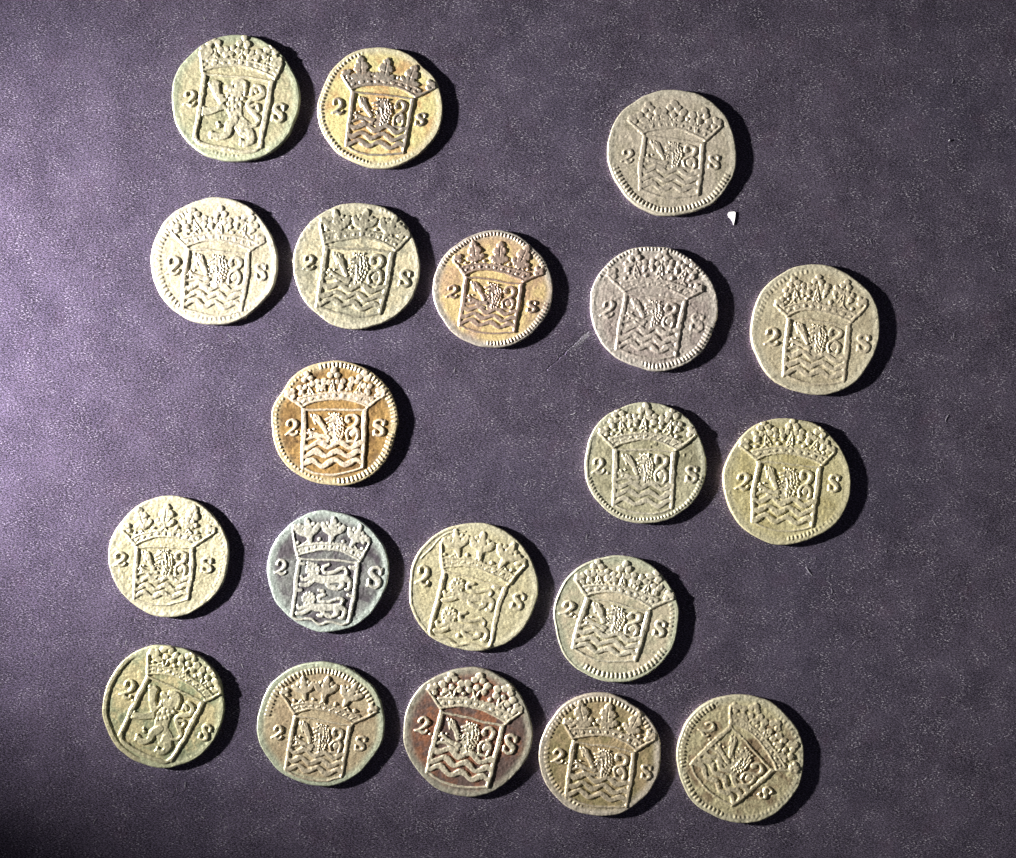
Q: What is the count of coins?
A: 20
